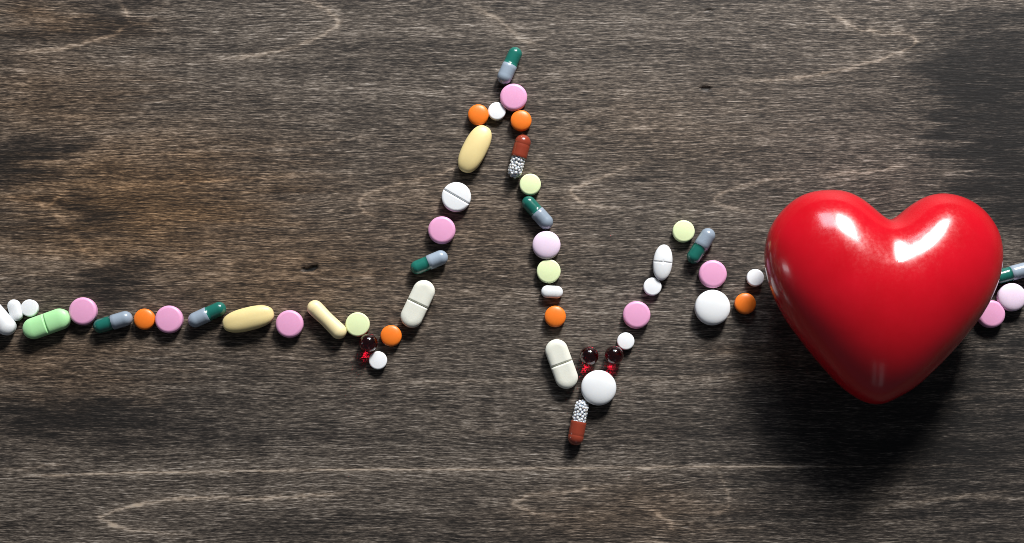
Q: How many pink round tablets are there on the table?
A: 8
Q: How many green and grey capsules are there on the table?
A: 7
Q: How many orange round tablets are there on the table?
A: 6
